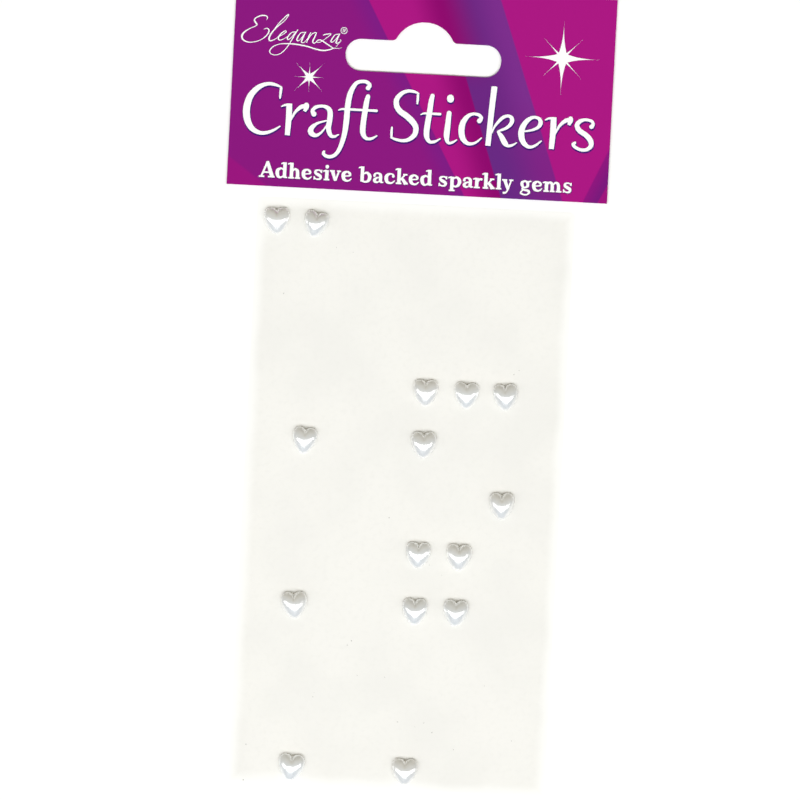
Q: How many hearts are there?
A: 15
